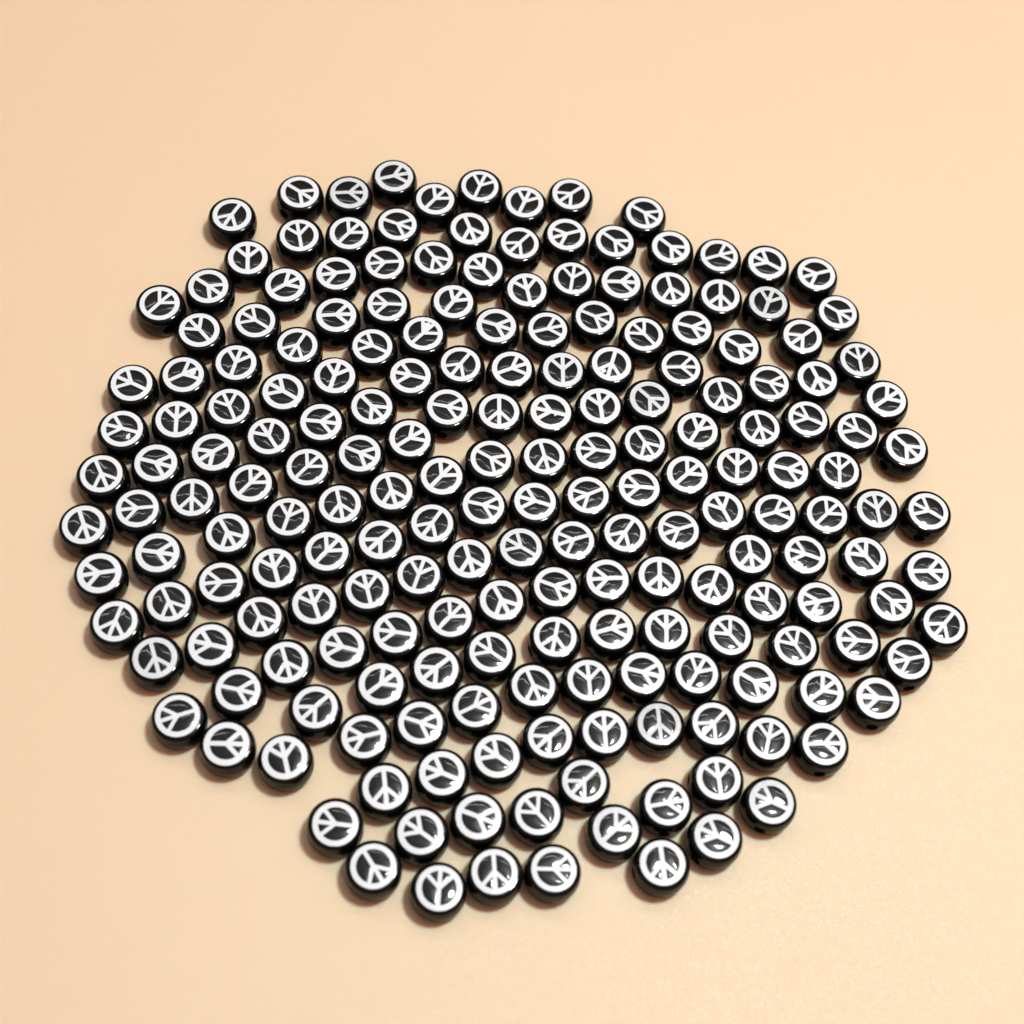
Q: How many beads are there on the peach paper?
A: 200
